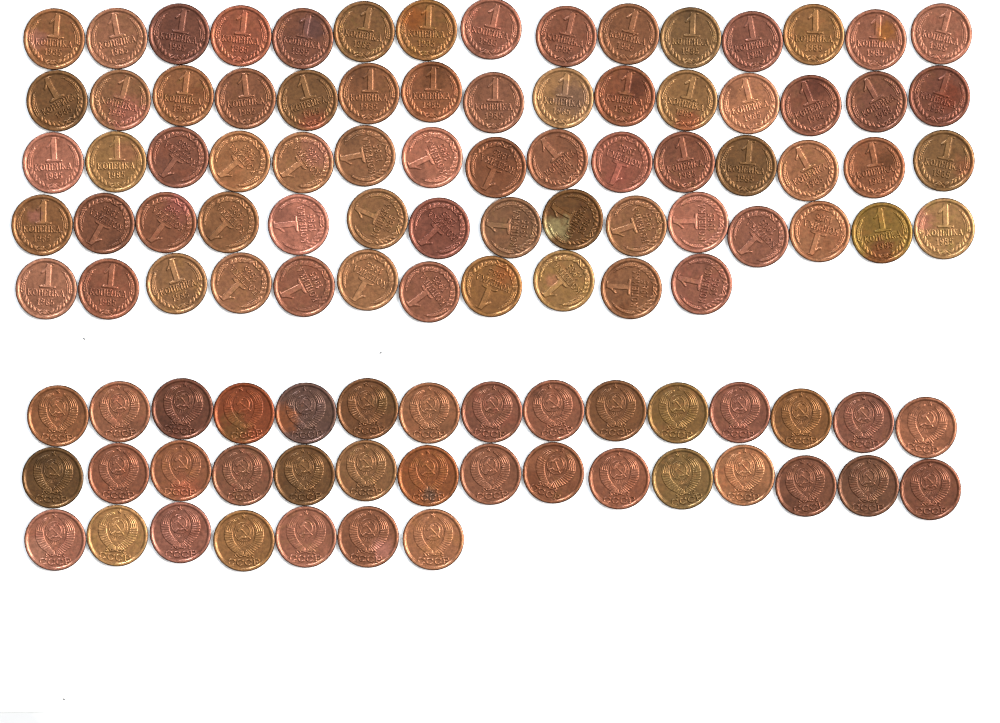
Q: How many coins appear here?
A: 108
